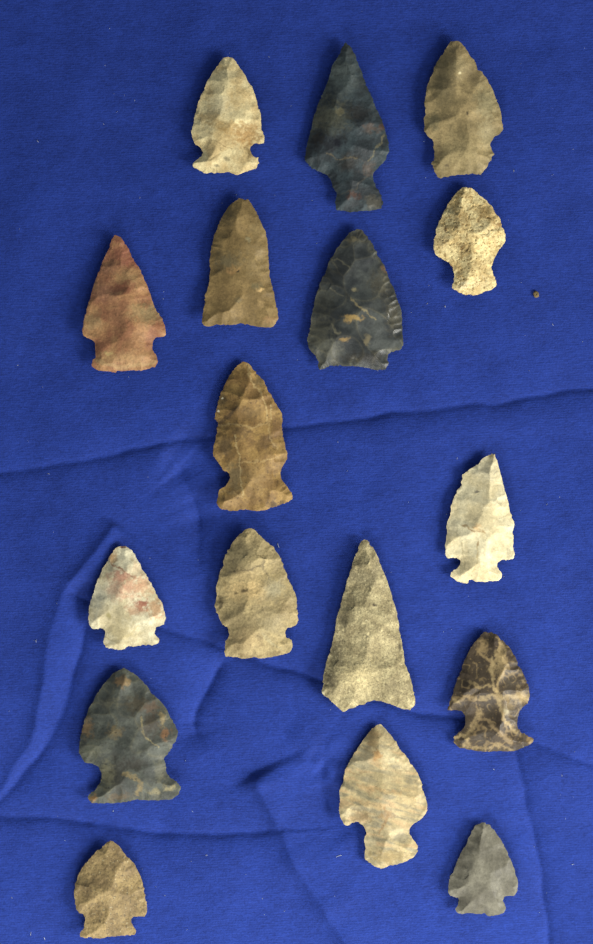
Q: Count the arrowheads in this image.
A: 17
